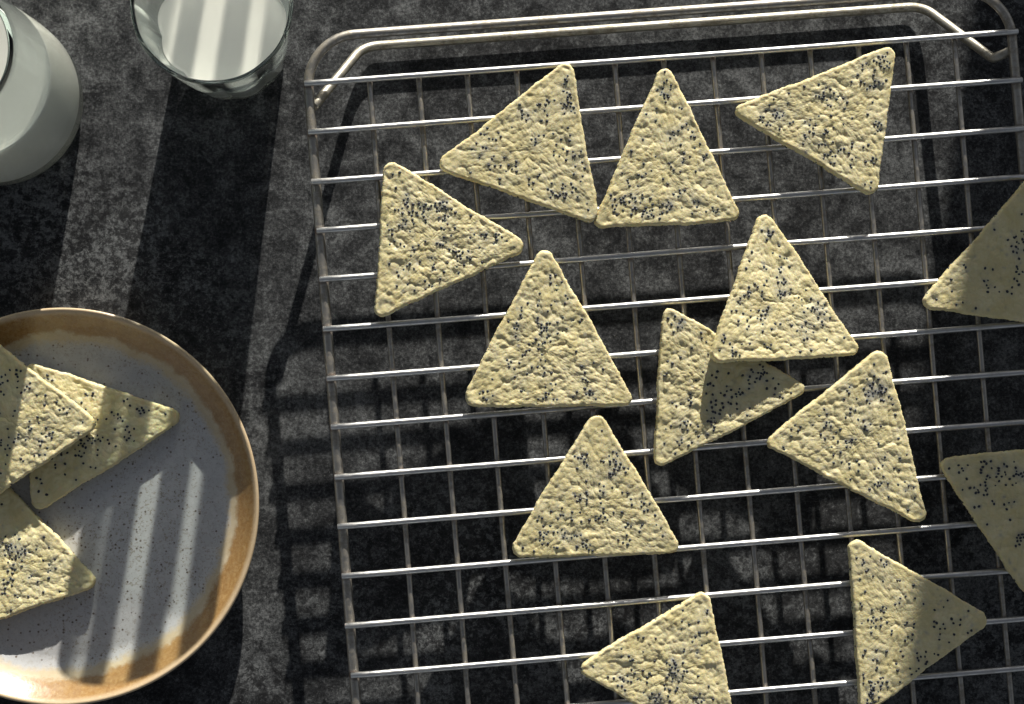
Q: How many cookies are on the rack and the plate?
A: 16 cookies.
